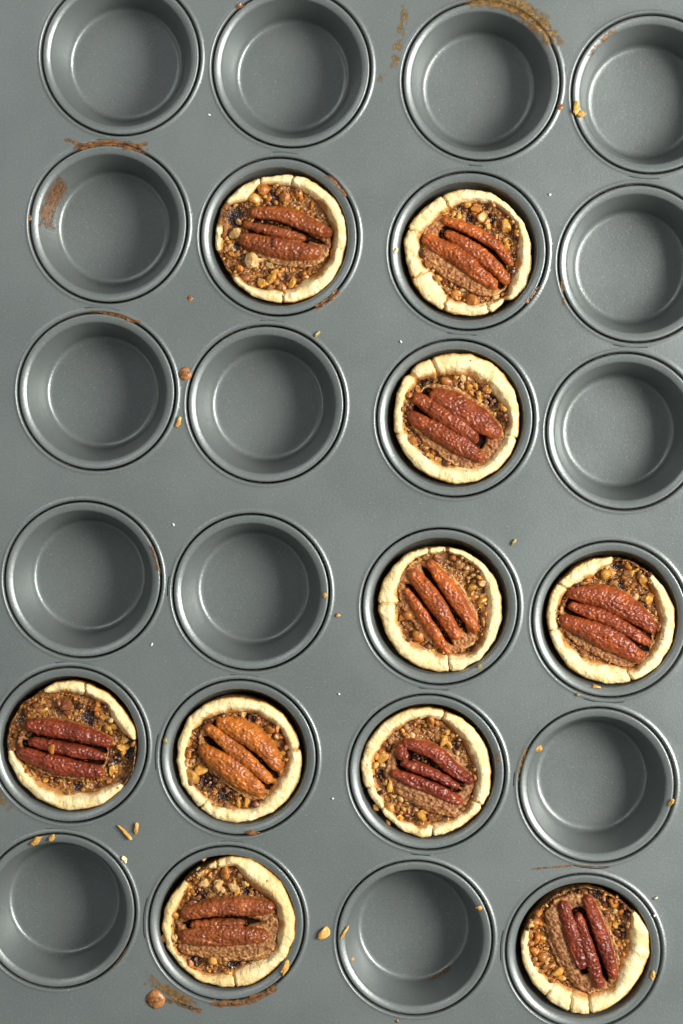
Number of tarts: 10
